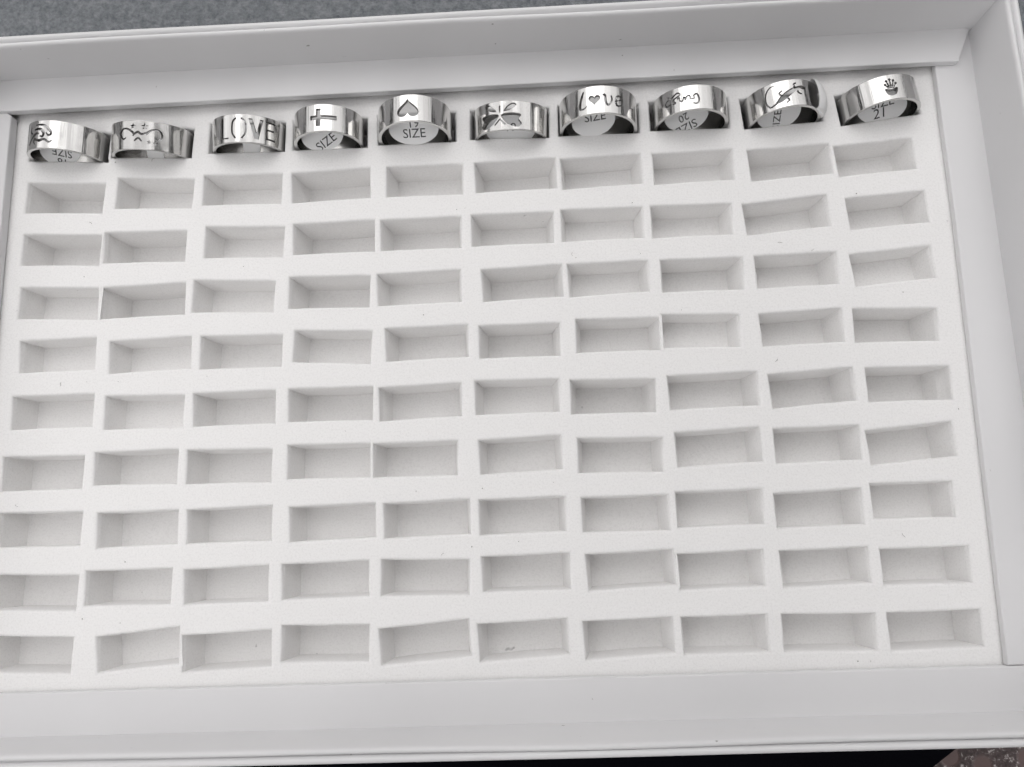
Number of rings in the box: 10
